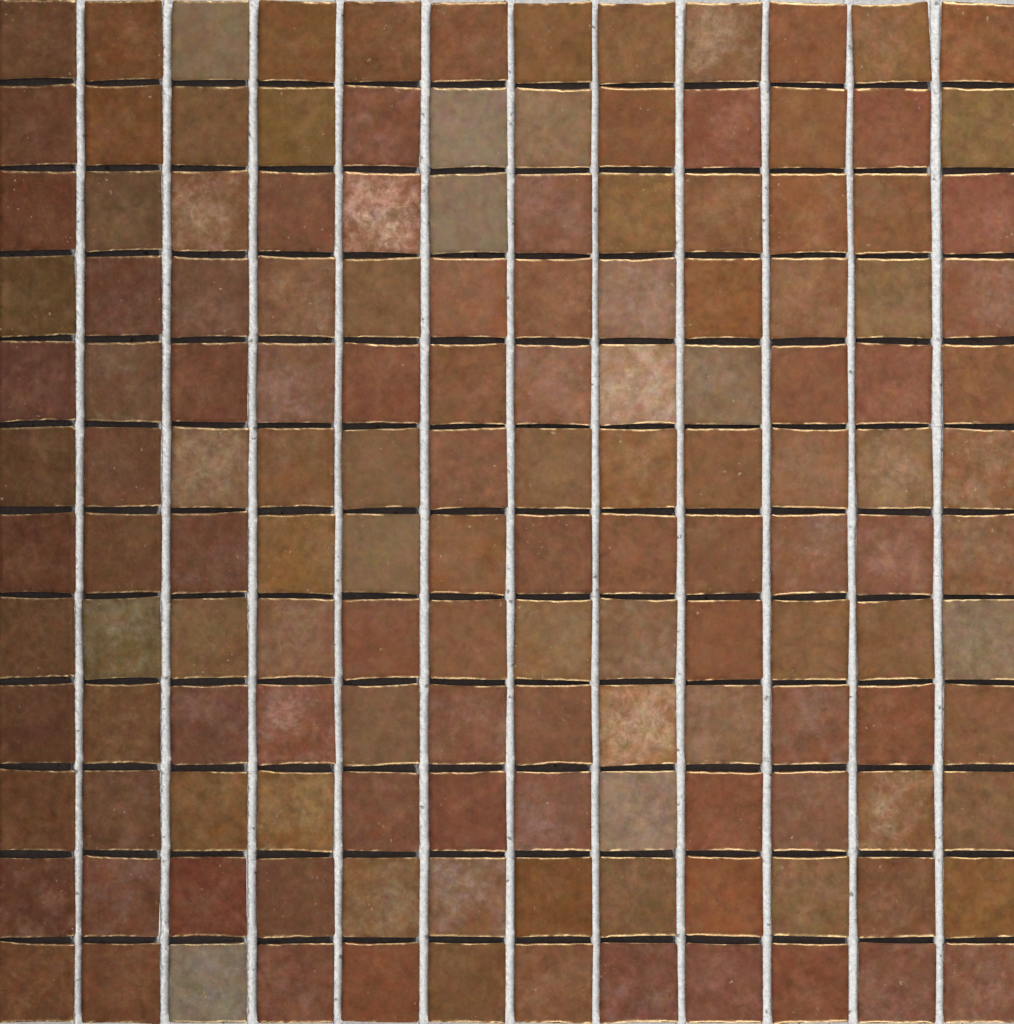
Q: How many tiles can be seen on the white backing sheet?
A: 144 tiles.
